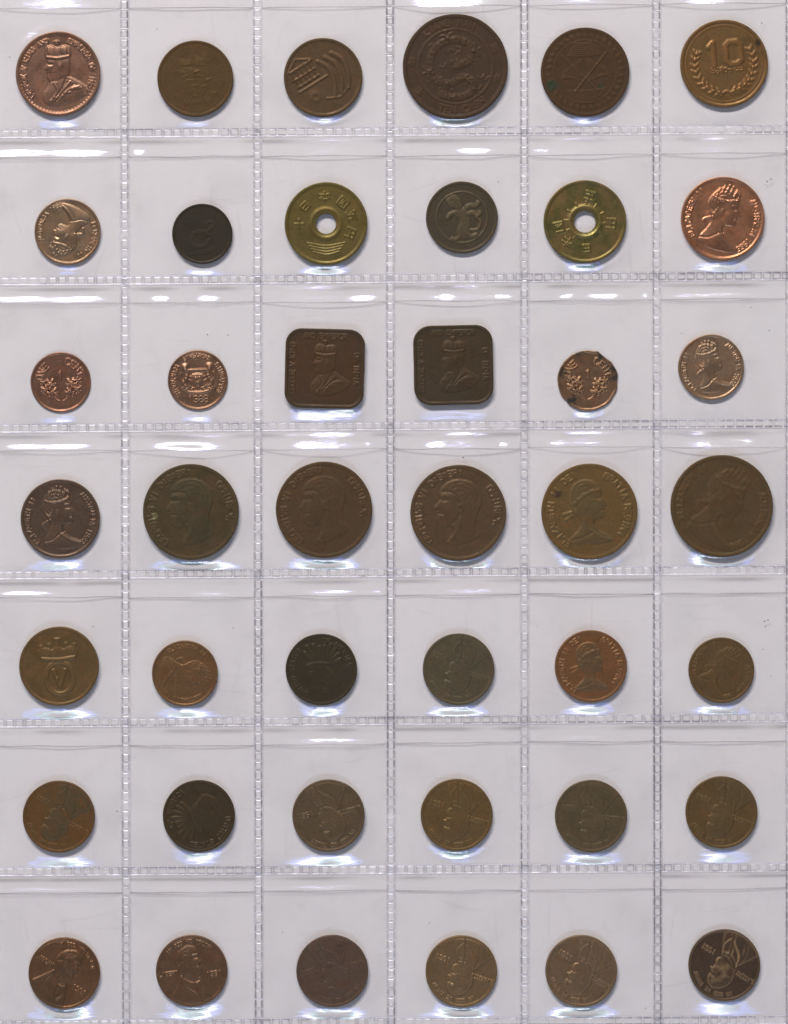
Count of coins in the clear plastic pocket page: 42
